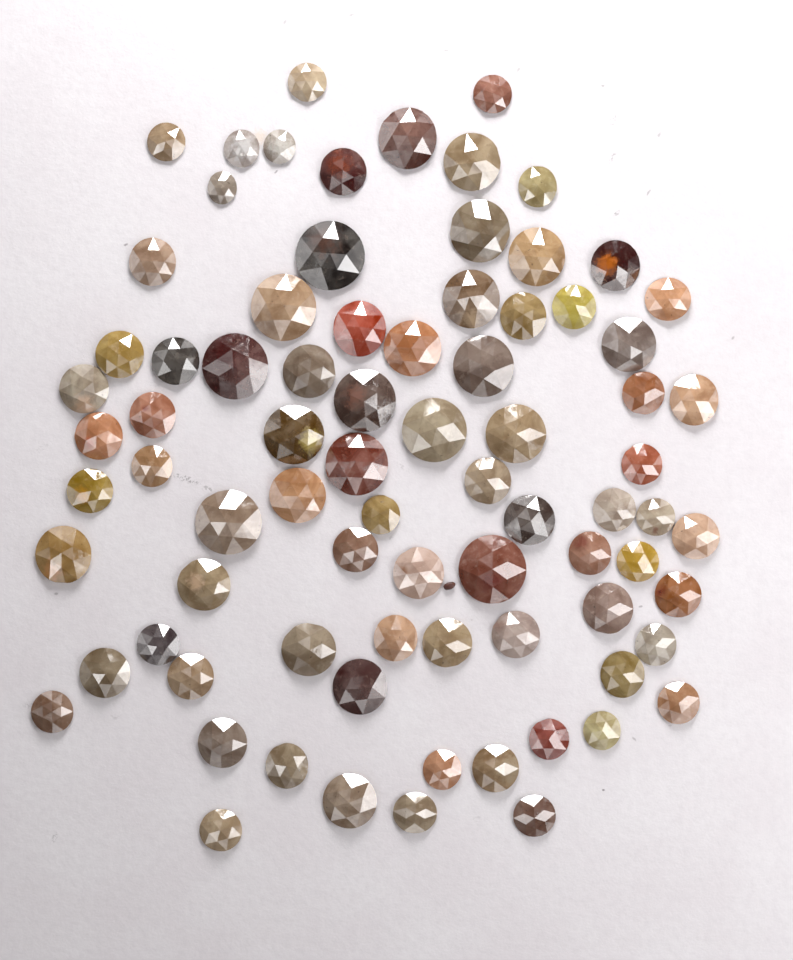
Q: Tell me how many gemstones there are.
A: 80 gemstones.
